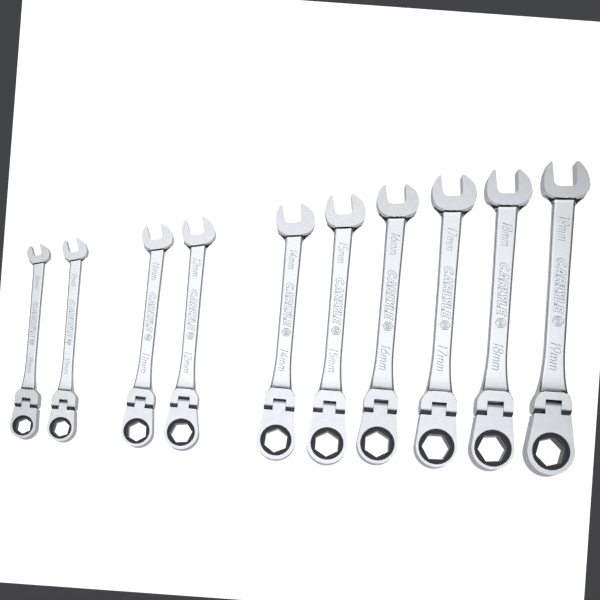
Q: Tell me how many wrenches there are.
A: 10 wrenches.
